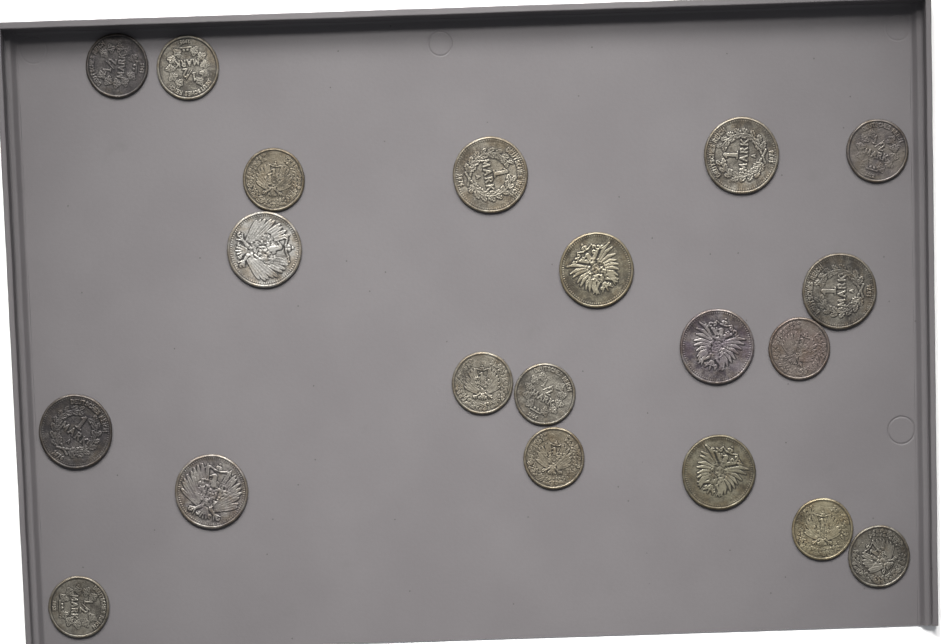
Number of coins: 20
